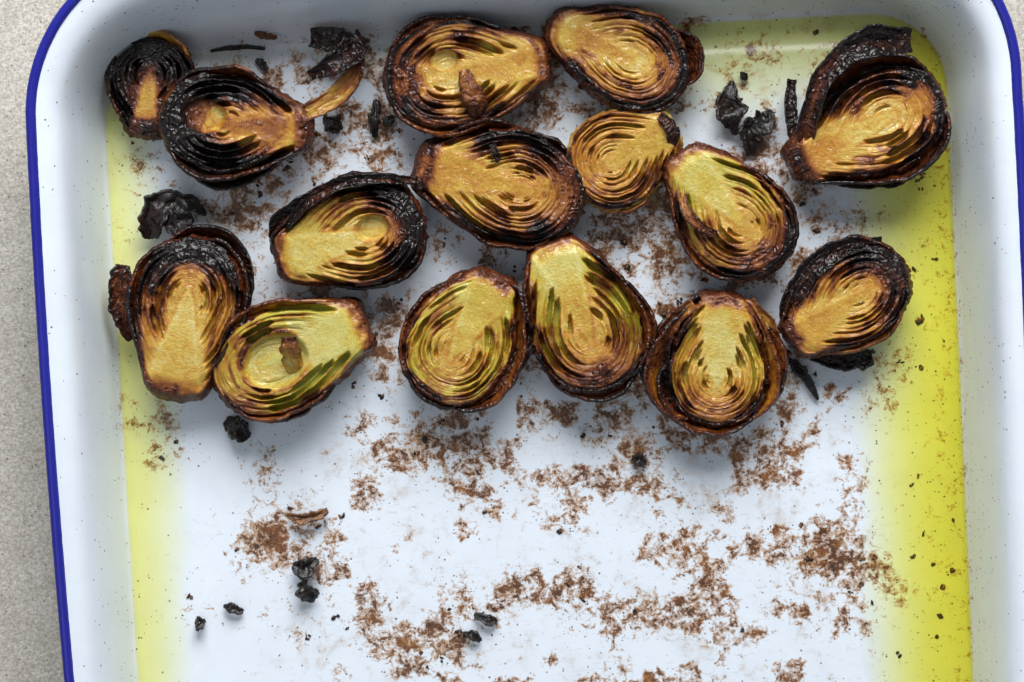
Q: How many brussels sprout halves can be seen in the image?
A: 15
